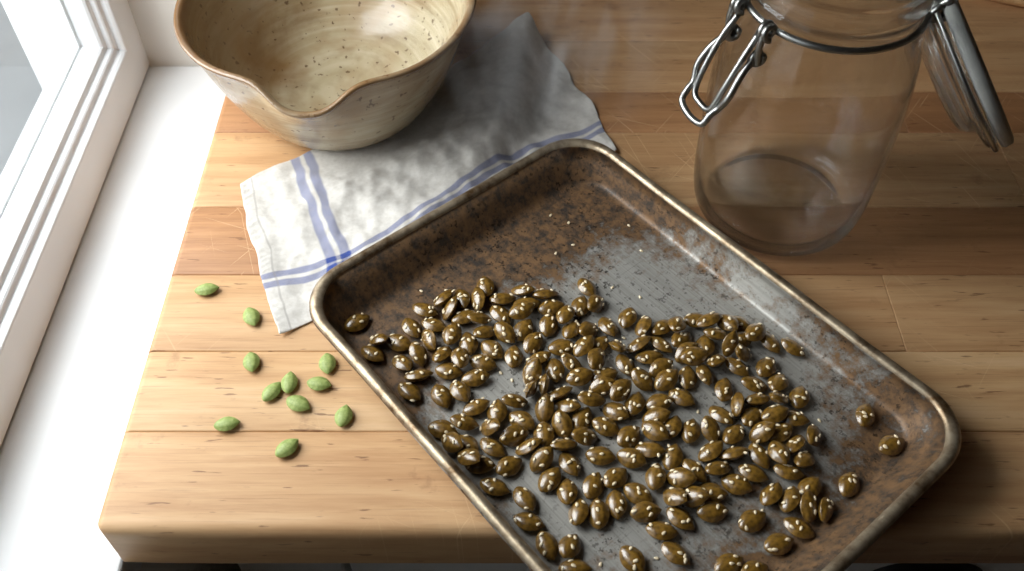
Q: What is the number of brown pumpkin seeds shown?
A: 200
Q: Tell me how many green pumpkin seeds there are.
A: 11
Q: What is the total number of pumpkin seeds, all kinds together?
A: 211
